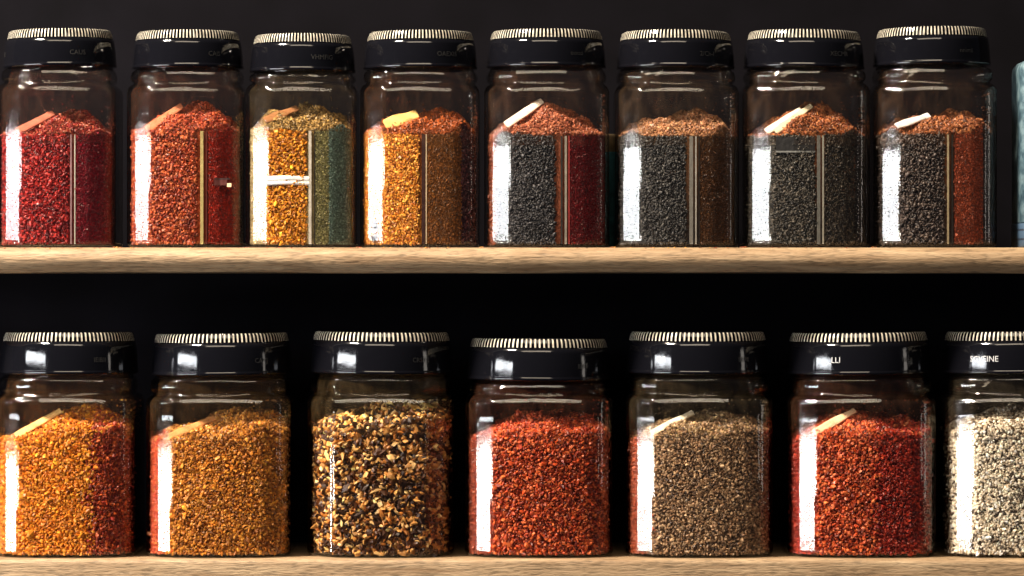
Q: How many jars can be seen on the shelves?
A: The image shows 15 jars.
